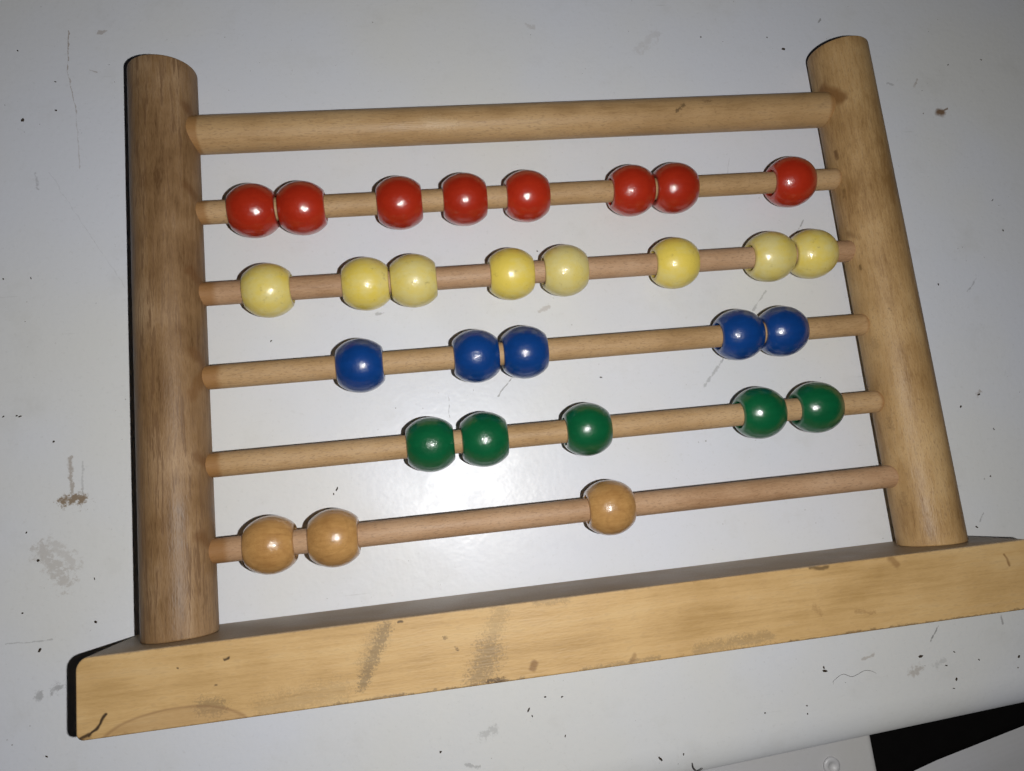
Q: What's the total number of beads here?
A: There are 29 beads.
